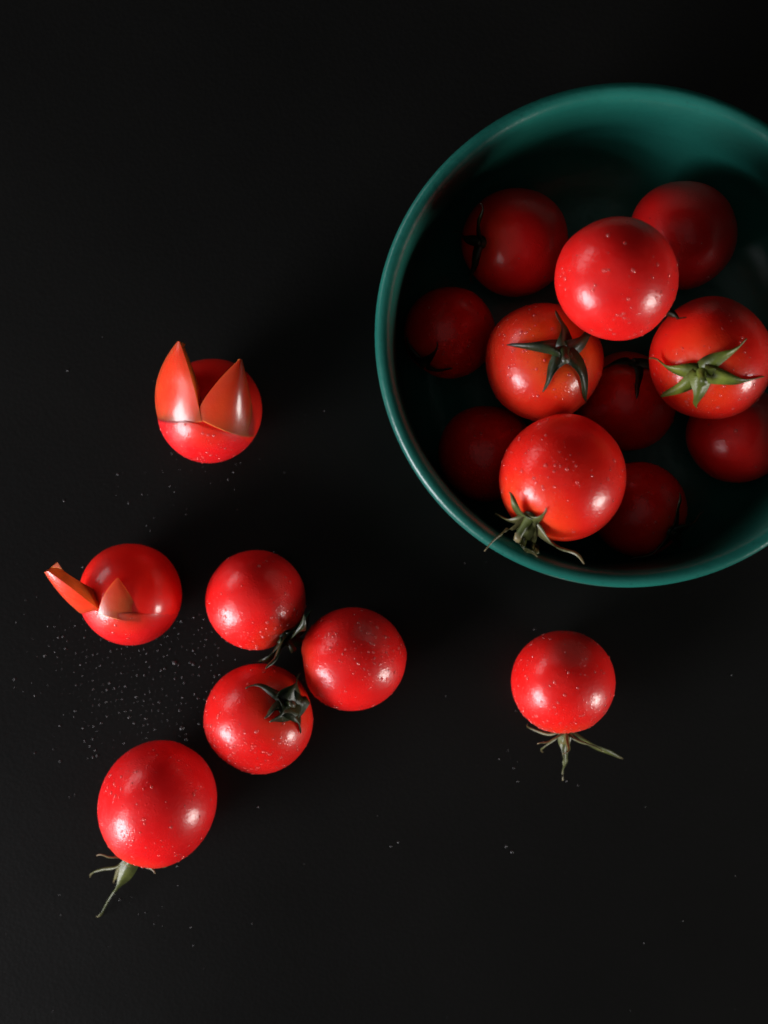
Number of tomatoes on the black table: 18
